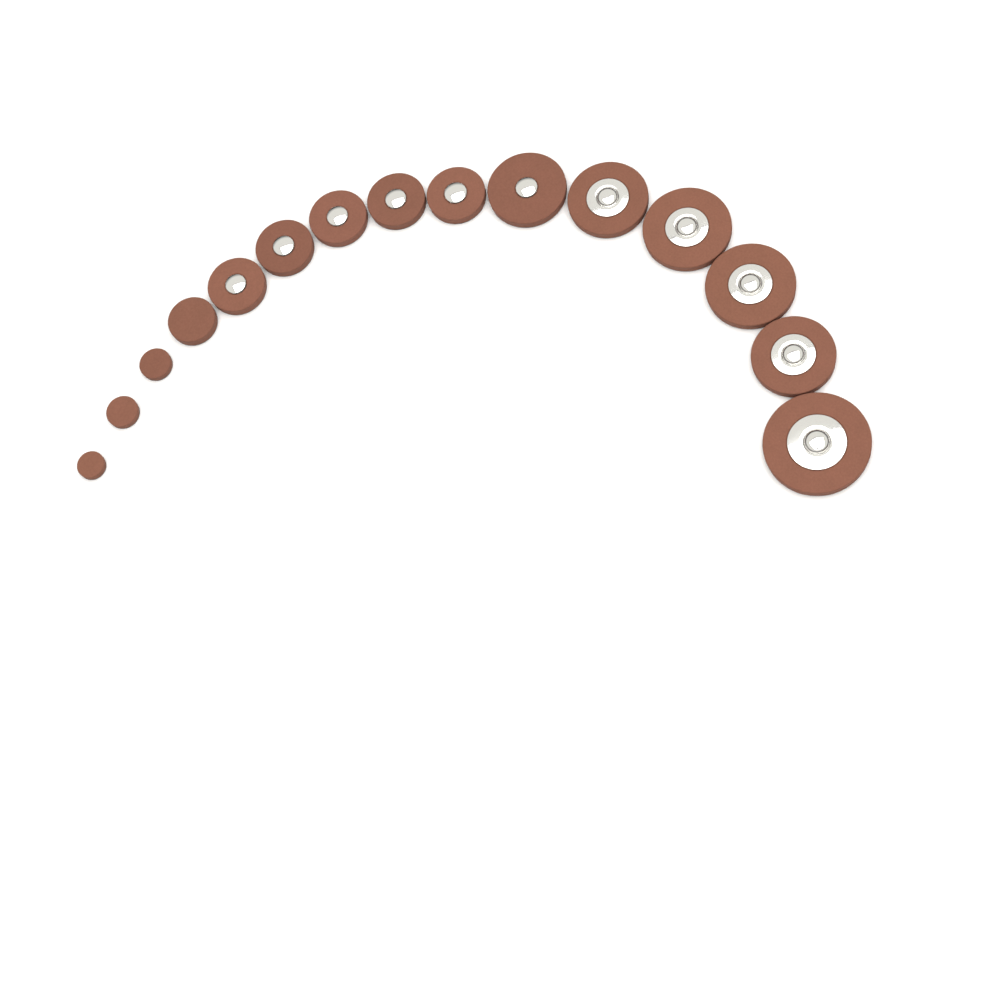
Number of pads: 15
